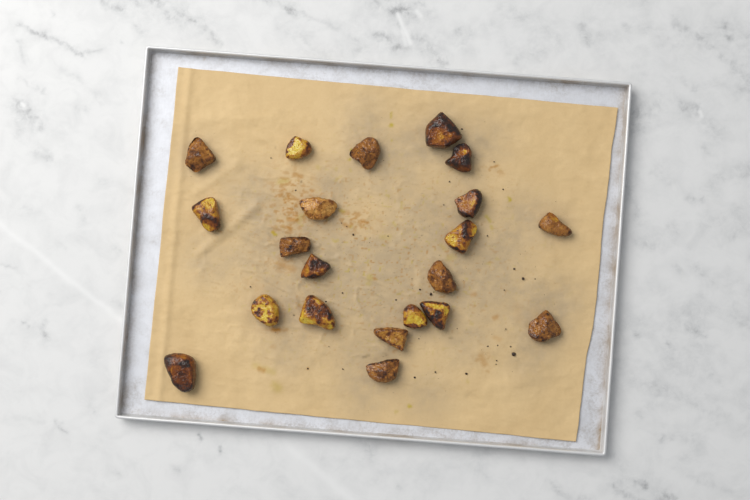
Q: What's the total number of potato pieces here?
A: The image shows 21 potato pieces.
